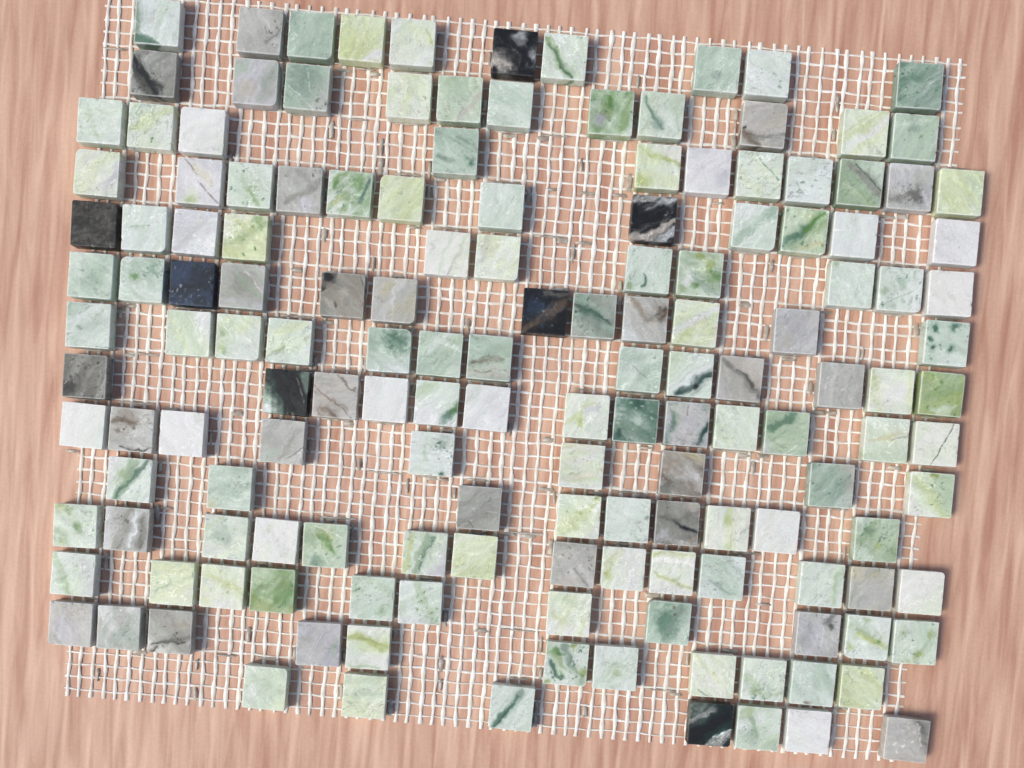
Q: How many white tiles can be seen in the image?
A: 17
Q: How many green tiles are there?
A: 100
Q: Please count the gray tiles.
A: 30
